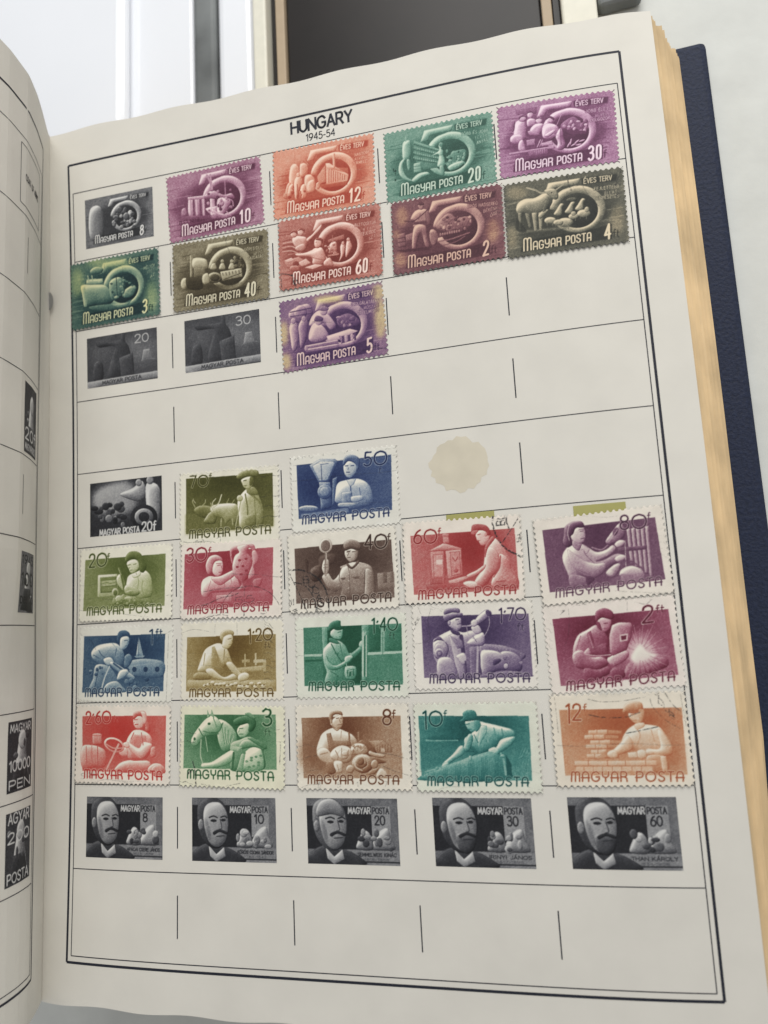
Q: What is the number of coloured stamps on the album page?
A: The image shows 27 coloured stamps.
